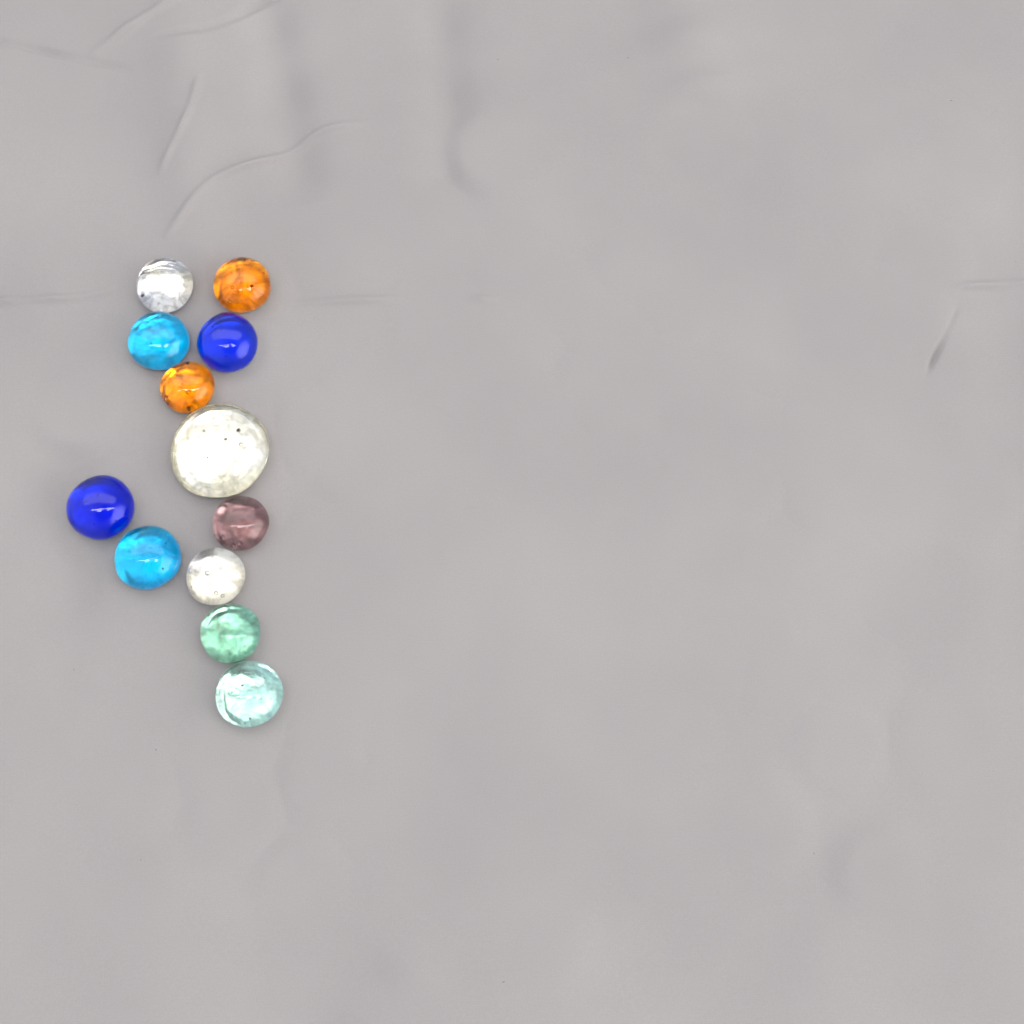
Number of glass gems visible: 12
